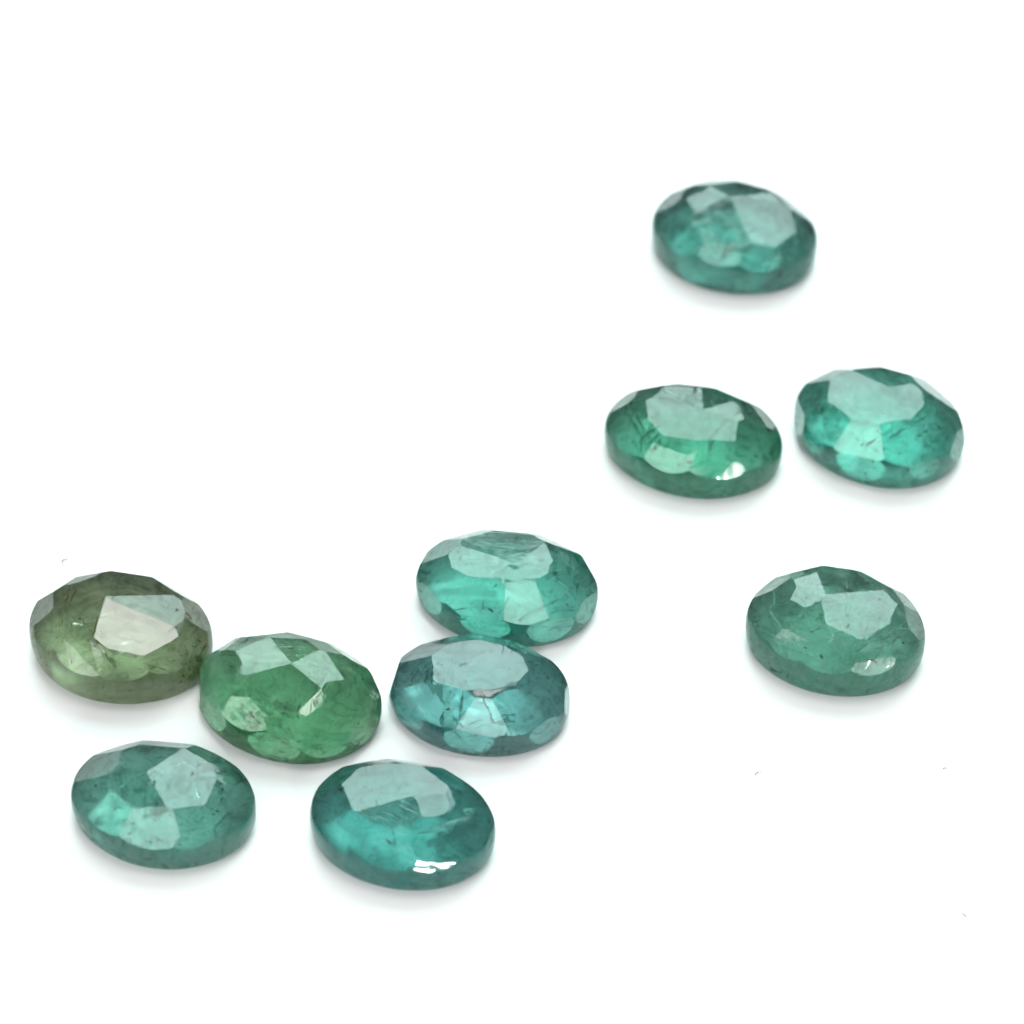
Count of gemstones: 10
